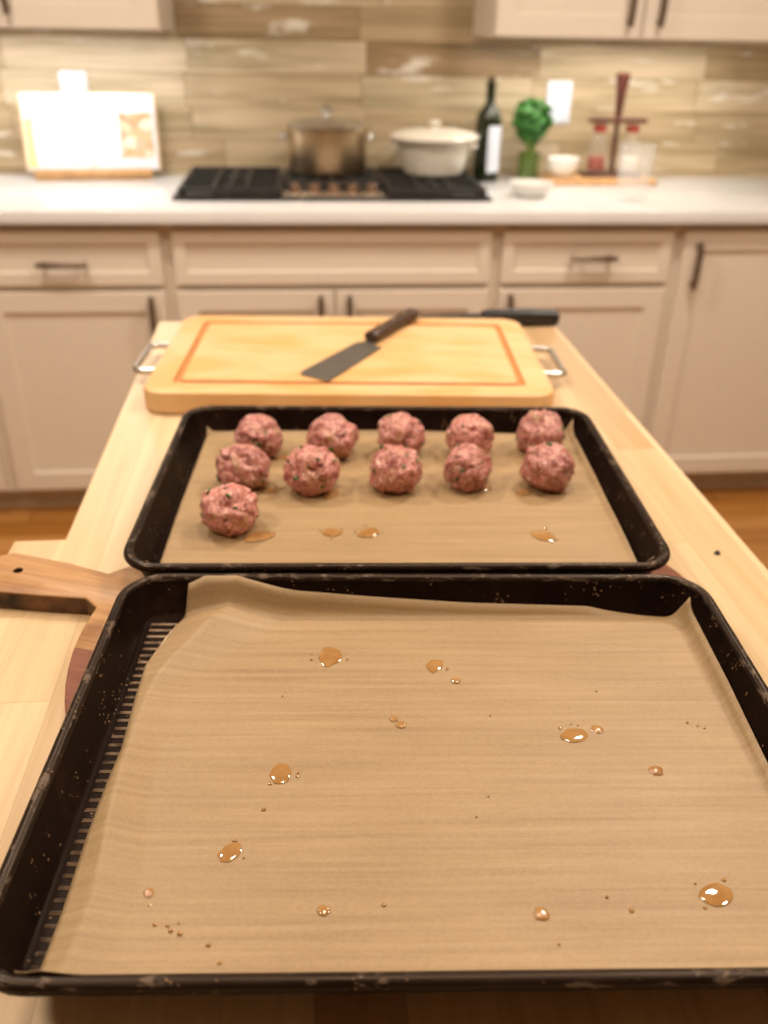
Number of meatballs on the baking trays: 11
